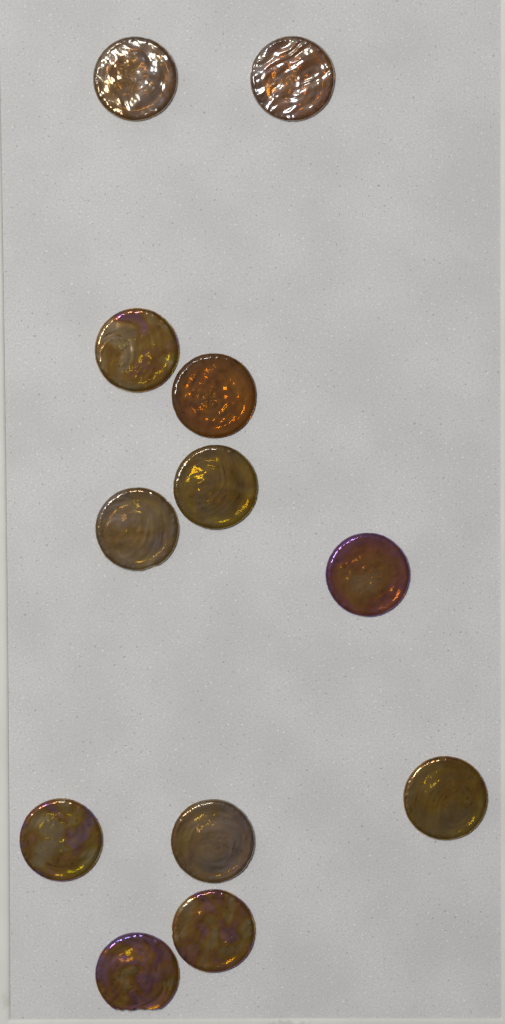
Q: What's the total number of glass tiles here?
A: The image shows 12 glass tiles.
